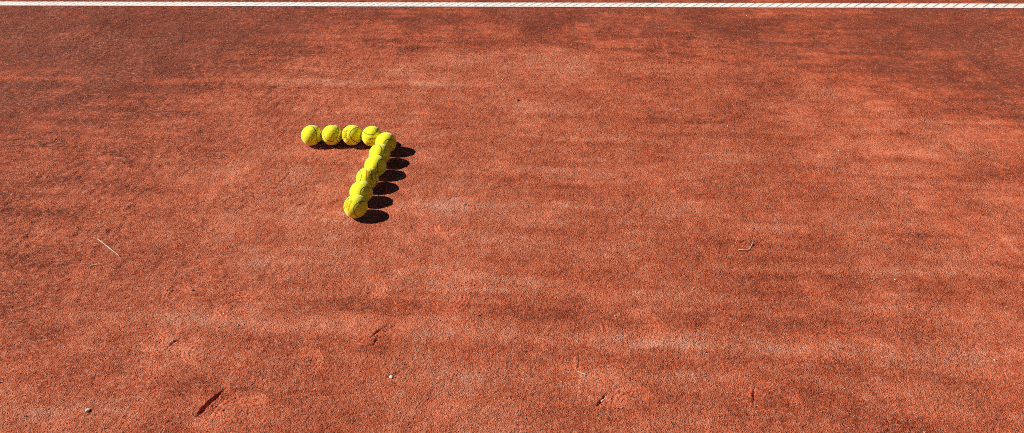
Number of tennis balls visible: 10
